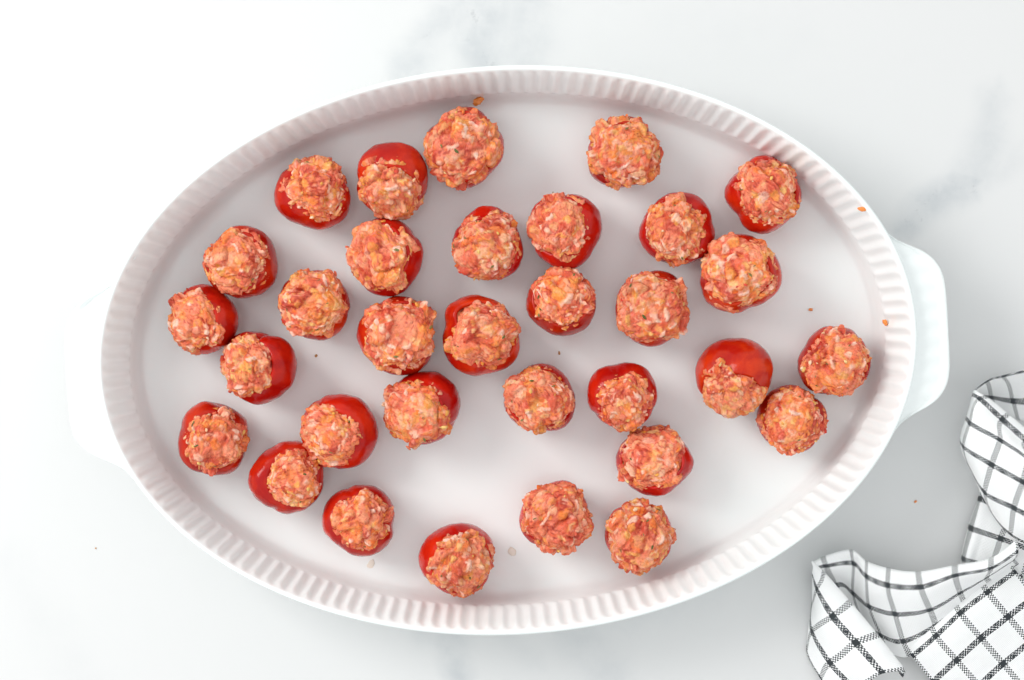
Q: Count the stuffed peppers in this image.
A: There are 32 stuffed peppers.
